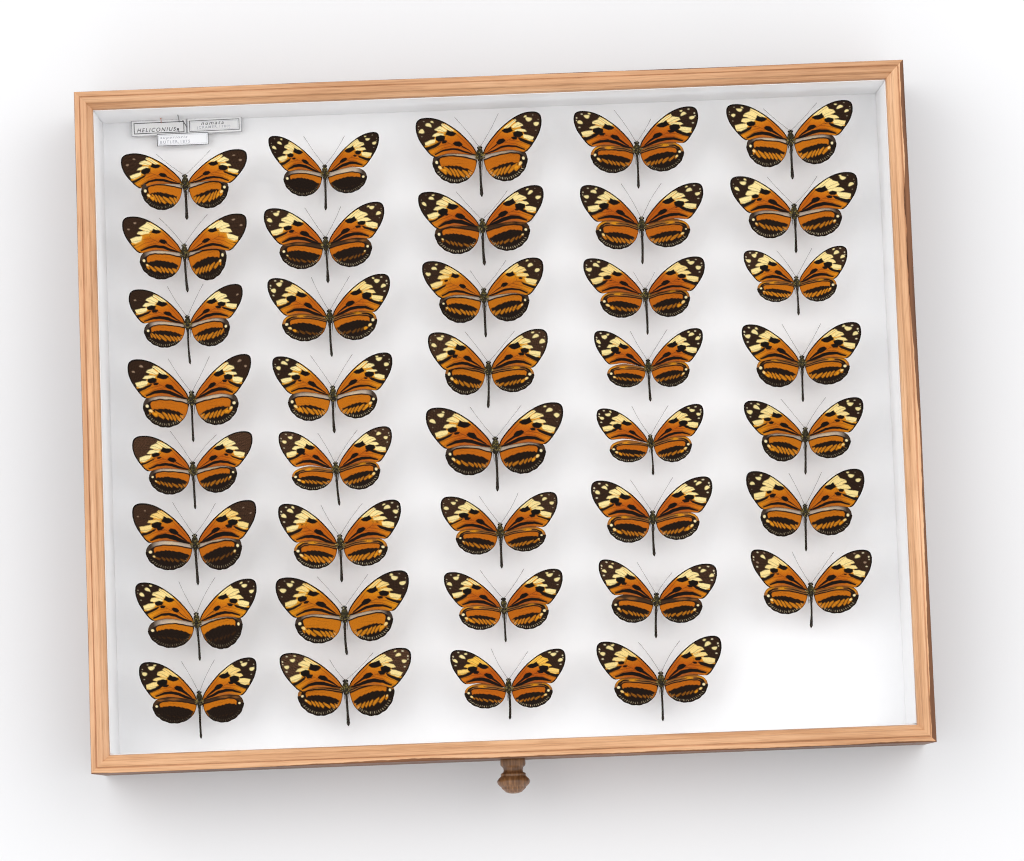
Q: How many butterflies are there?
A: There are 39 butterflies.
